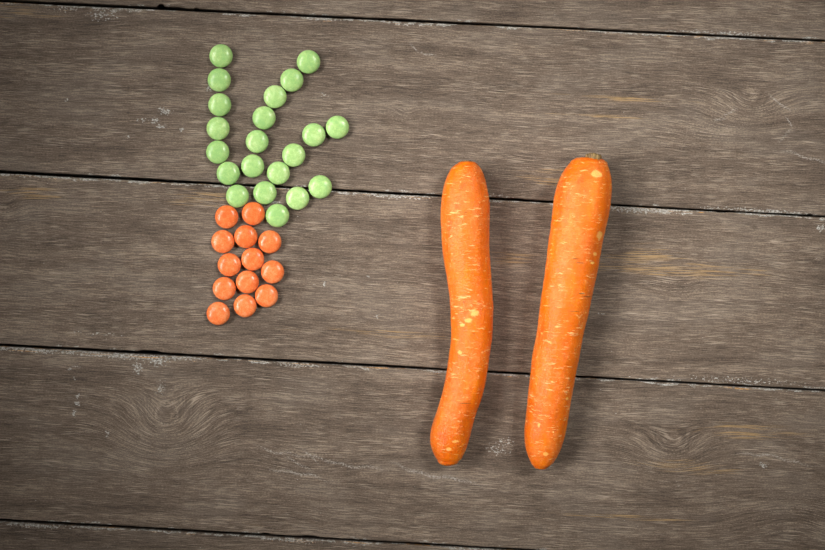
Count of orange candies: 13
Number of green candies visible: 21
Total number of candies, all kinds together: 34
